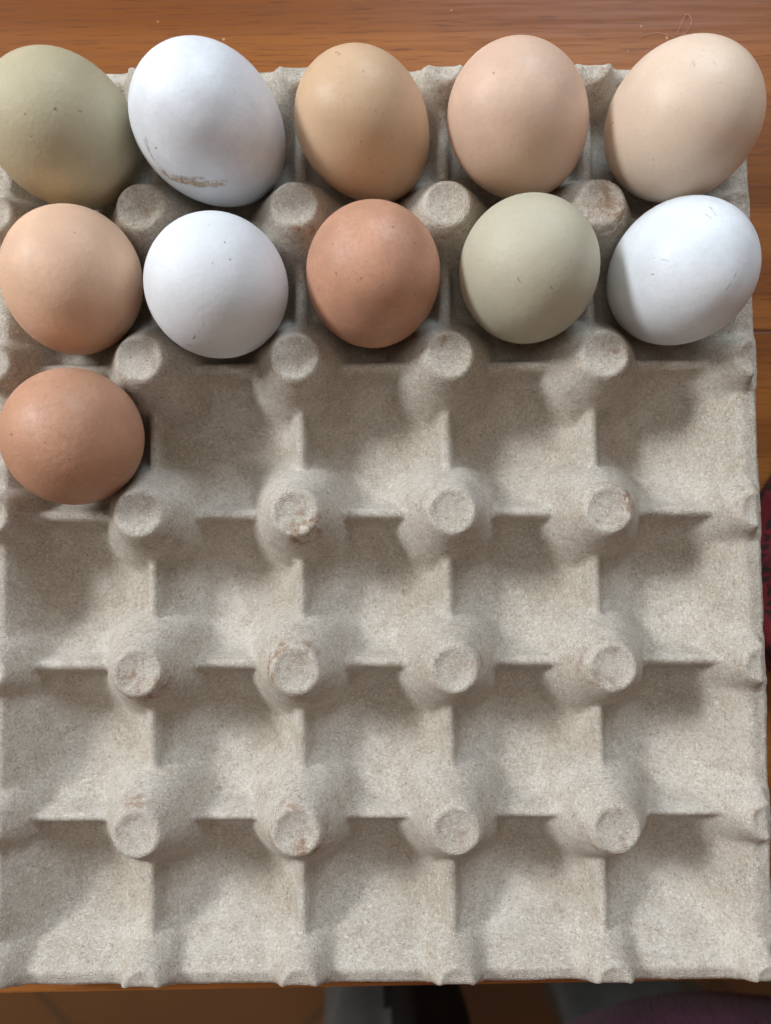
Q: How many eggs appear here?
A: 11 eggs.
